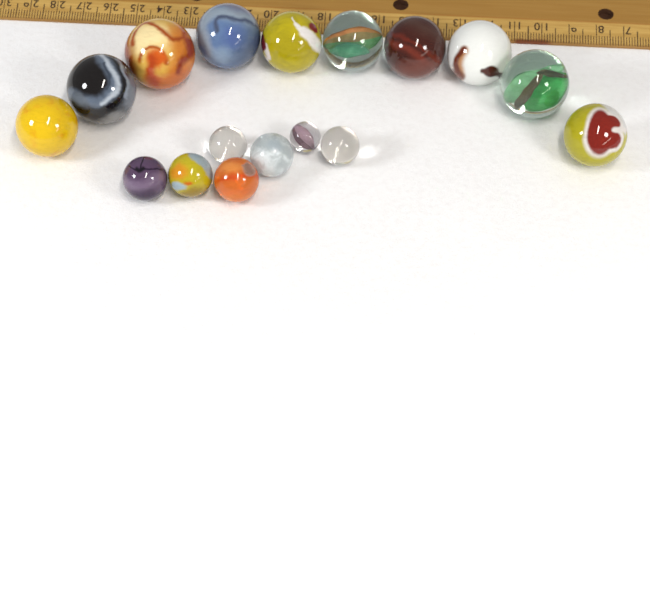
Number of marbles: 17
